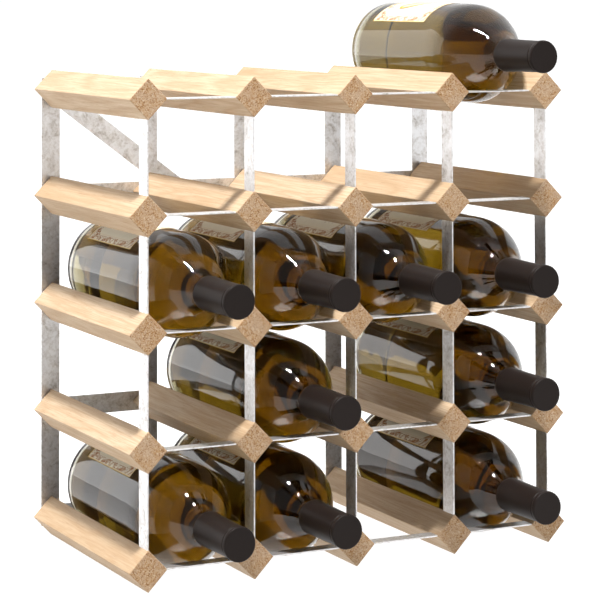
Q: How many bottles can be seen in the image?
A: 10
